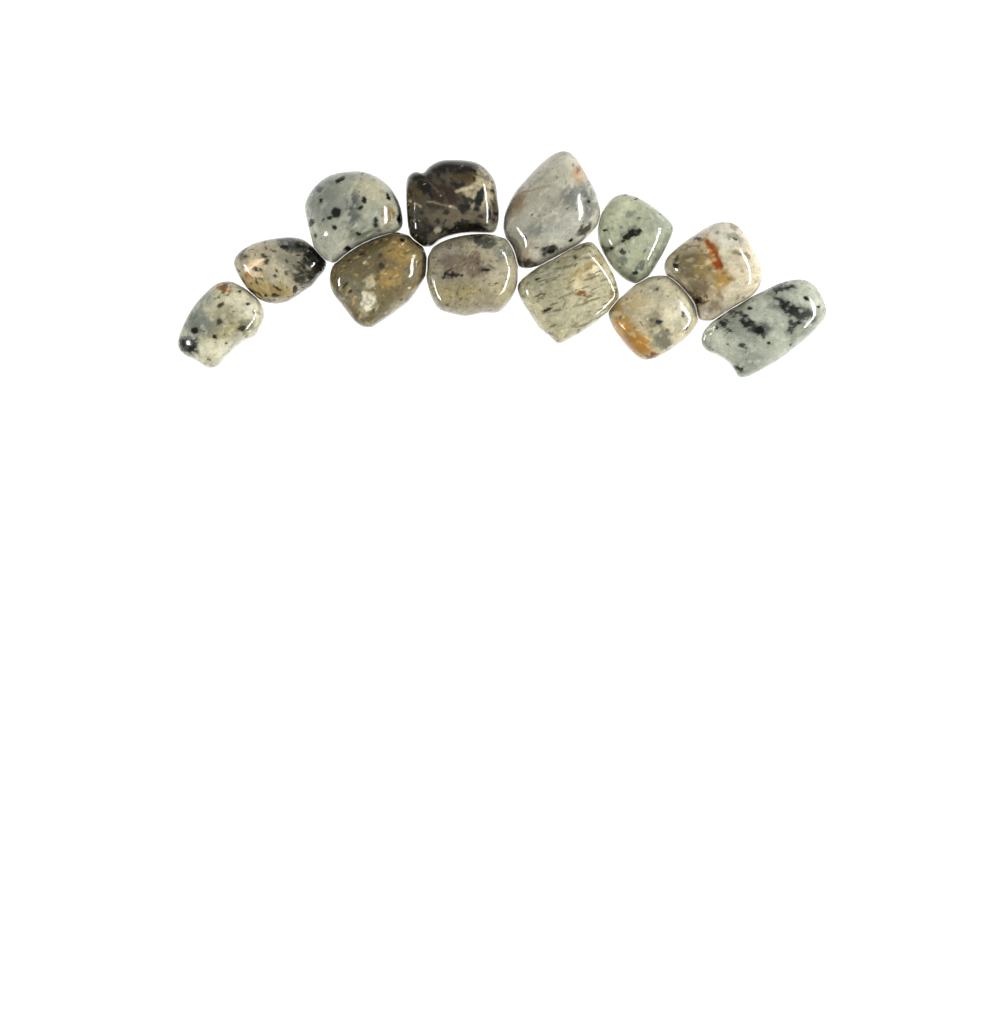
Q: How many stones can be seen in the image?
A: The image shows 12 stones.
